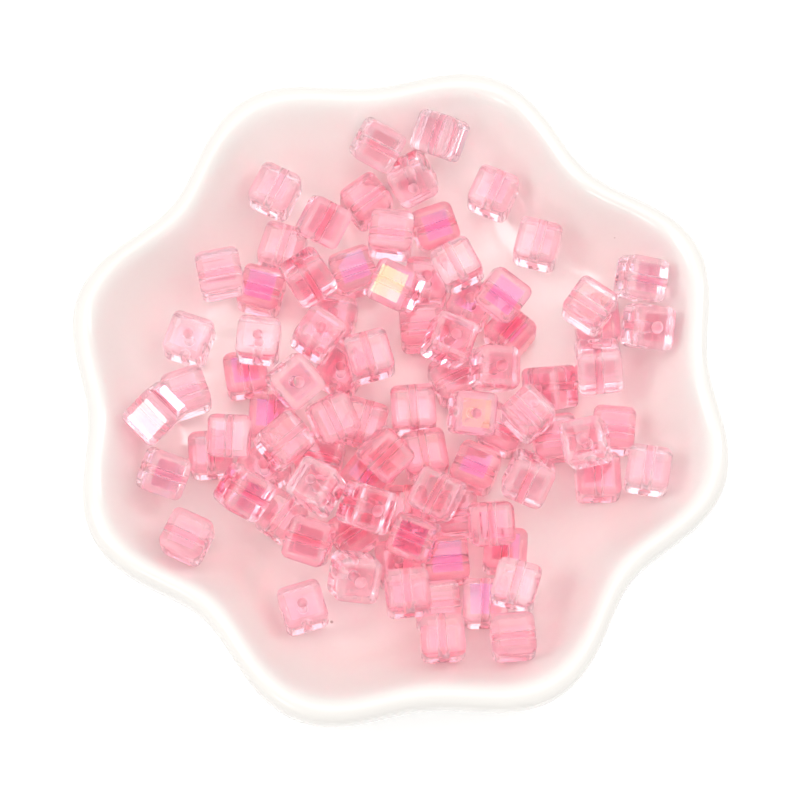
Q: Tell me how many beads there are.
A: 87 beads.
